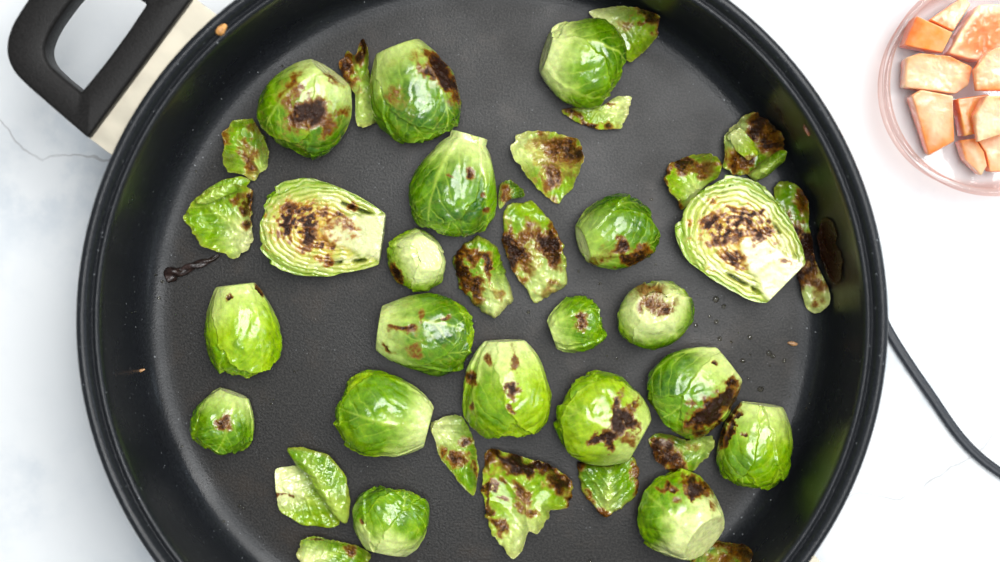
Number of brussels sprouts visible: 20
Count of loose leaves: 20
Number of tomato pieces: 10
